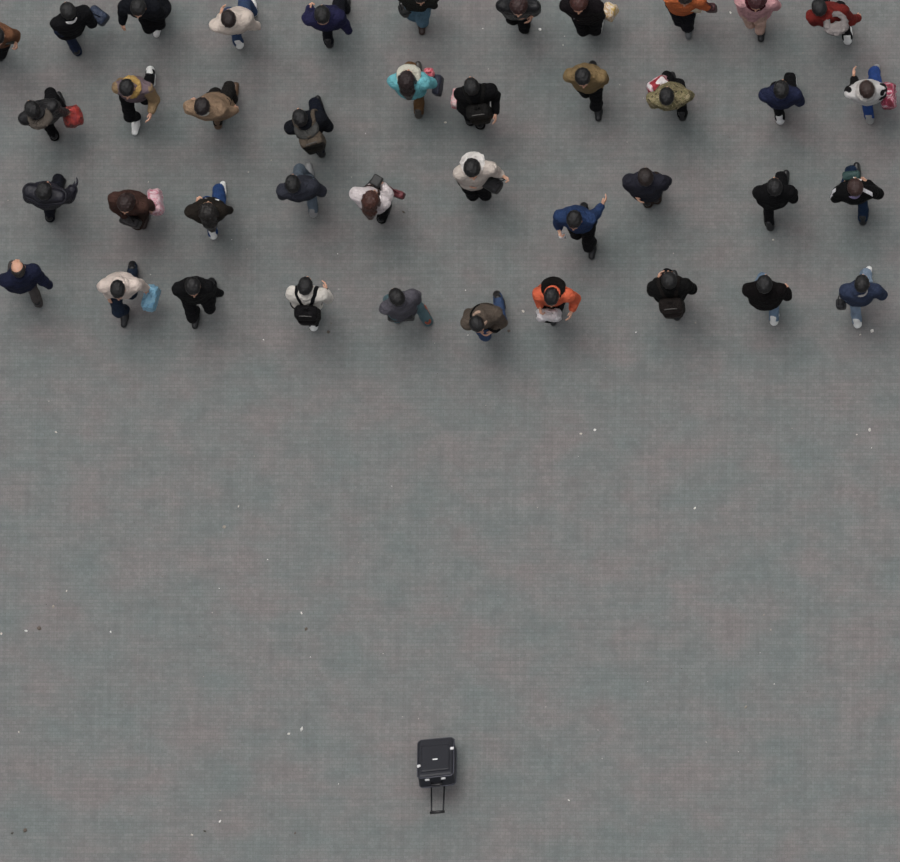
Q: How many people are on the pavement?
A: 41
